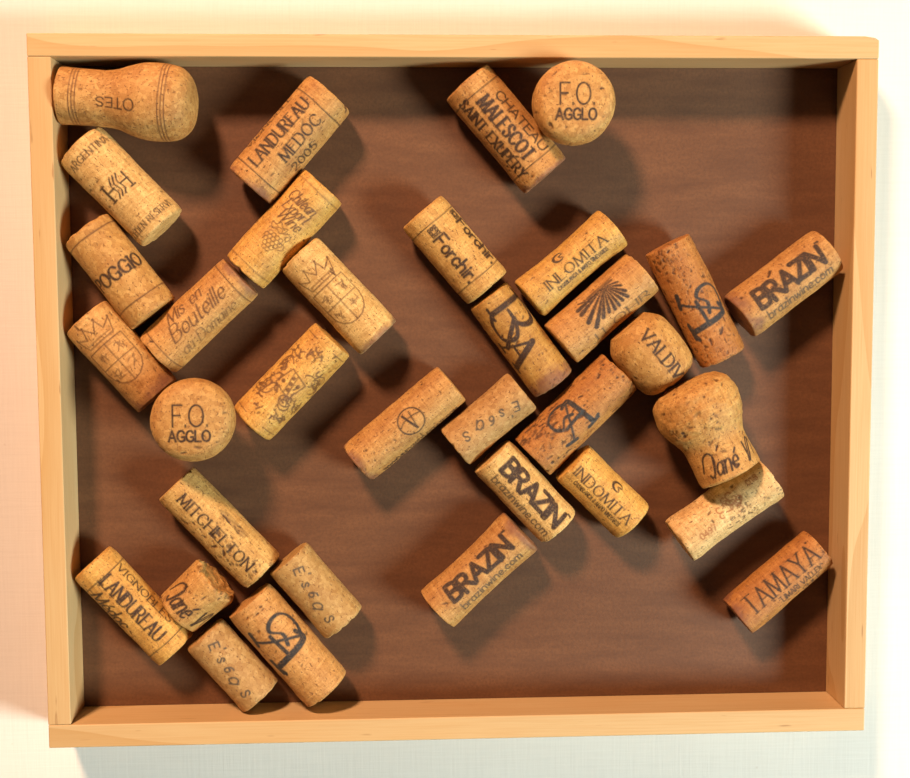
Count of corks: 34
